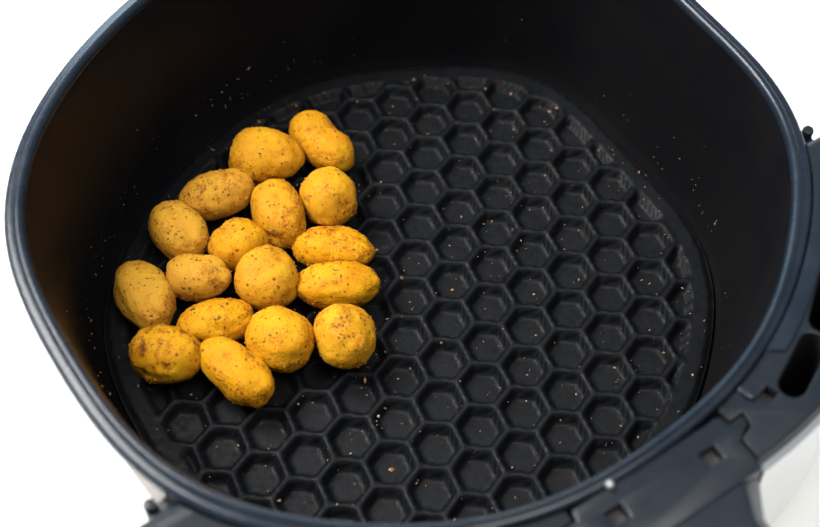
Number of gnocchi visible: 17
